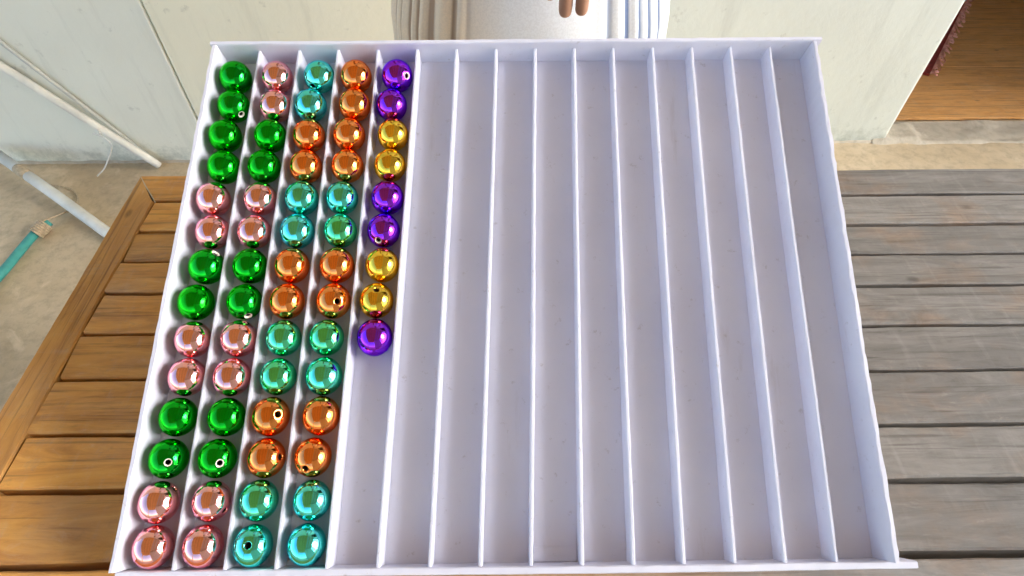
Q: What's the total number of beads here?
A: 65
